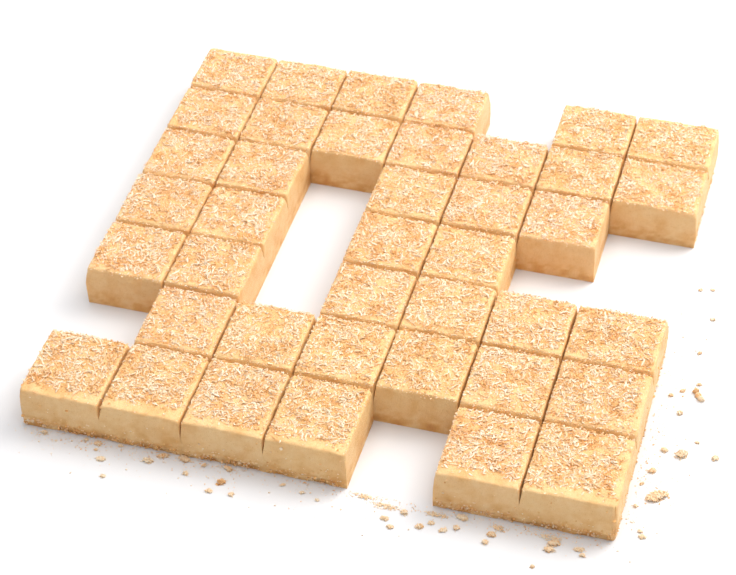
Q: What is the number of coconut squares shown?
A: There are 40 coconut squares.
